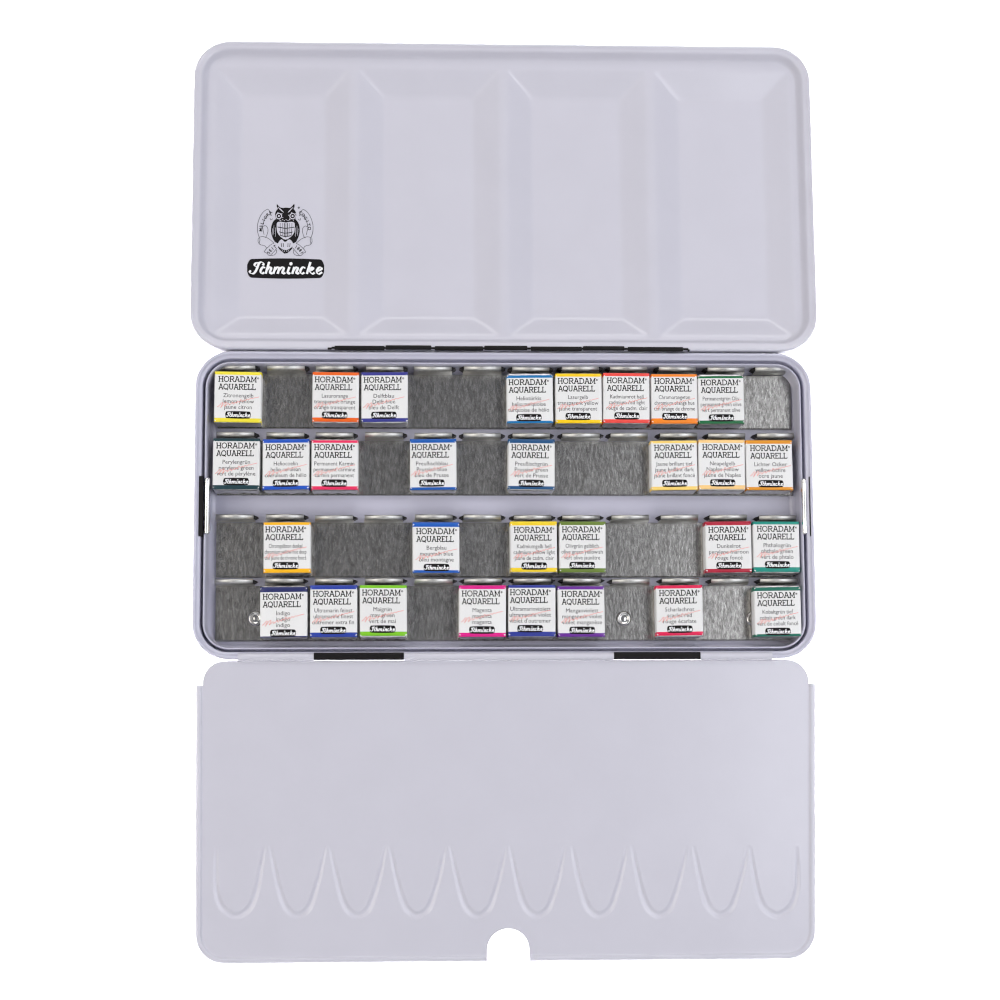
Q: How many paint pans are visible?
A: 30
